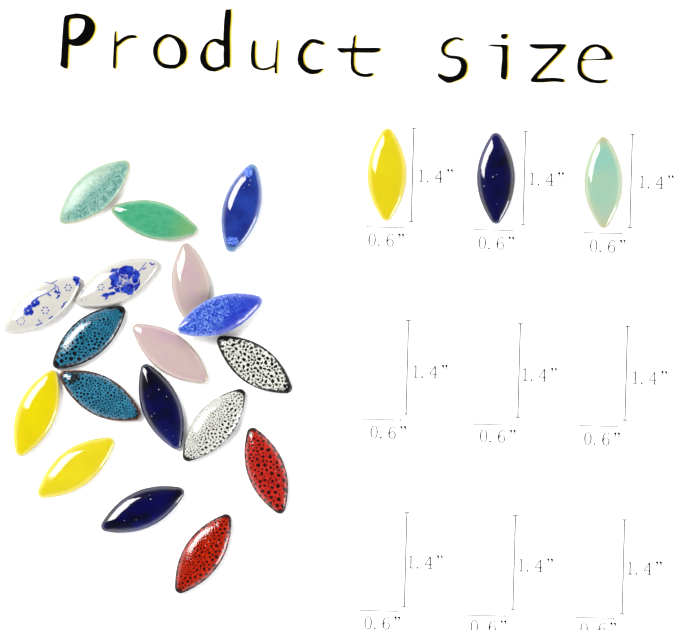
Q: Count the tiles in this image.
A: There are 21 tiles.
